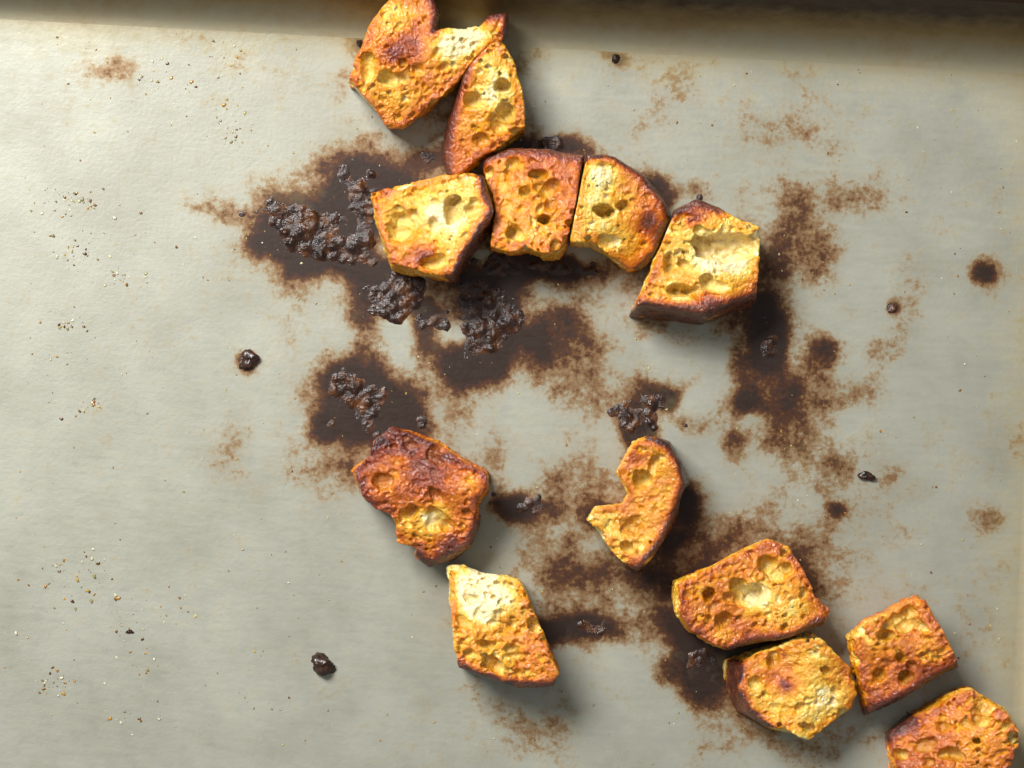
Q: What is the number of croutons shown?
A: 13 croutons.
